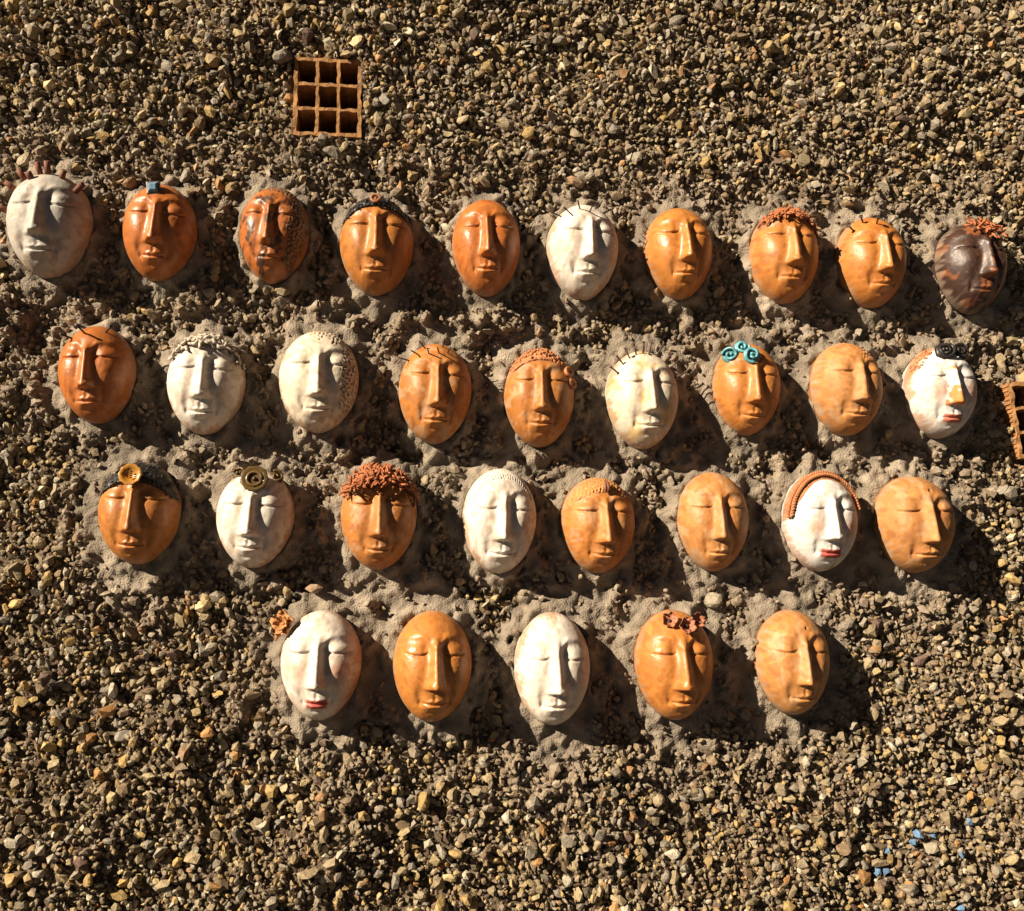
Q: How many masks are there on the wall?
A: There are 32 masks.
